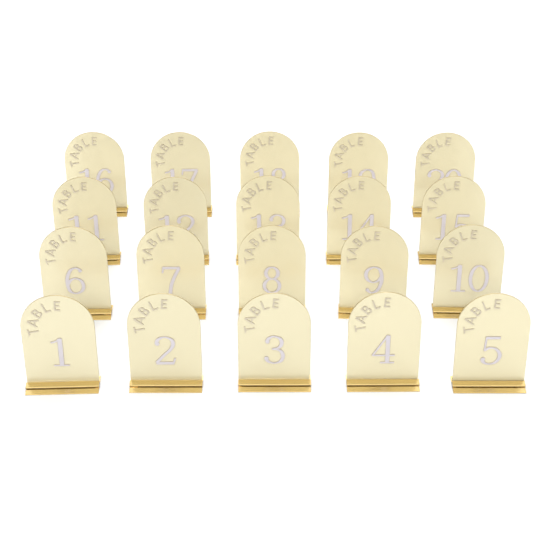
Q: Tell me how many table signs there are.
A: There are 20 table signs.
